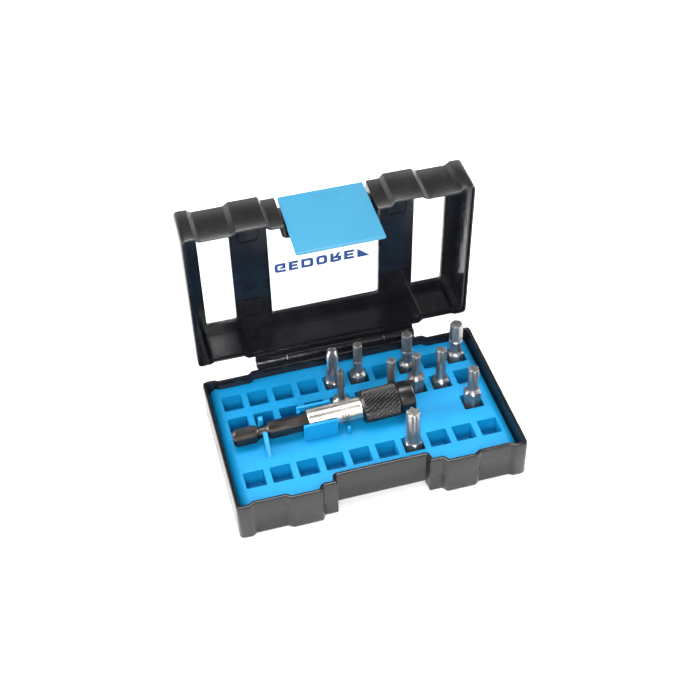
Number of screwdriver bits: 10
